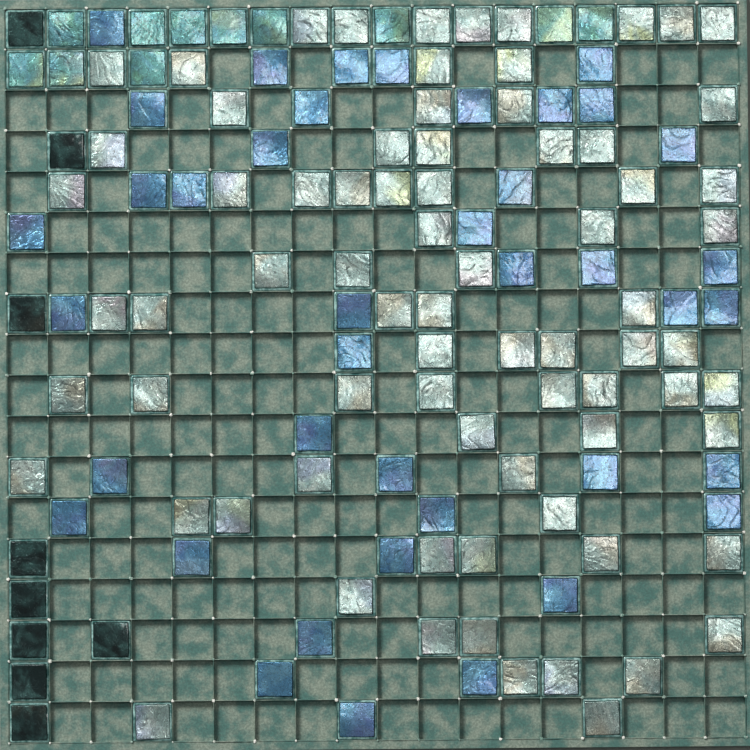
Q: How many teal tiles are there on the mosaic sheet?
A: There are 11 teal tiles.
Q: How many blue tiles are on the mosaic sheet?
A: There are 40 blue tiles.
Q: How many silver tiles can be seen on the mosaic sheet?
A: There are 75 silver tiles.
